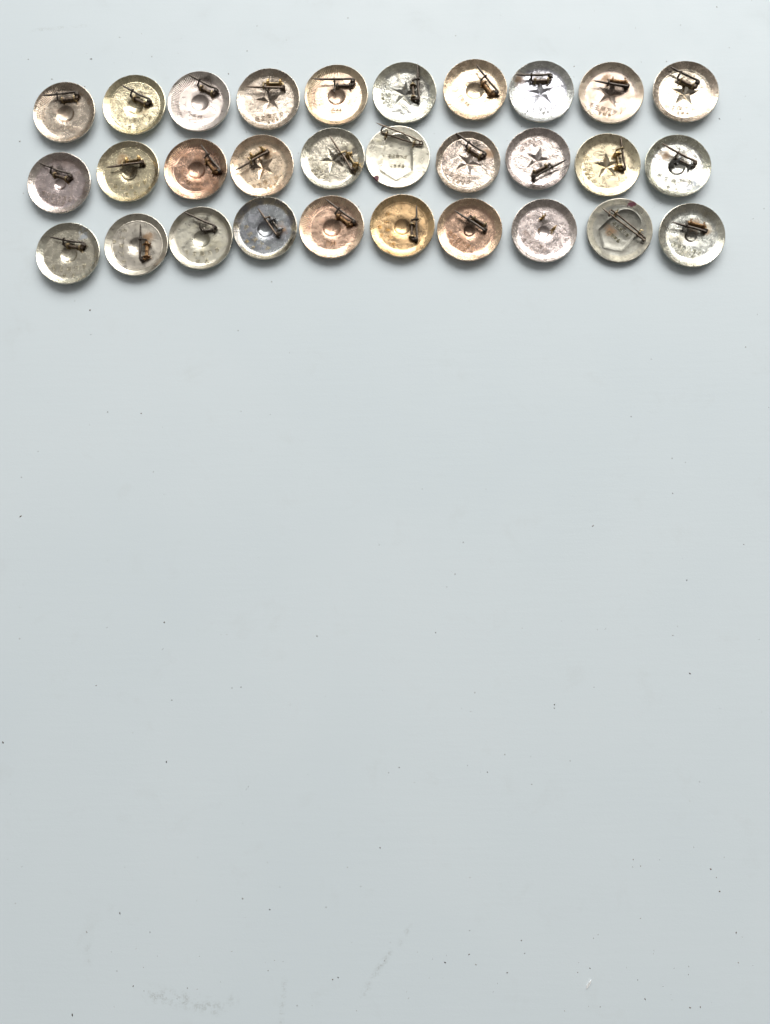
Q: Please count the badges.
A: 30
